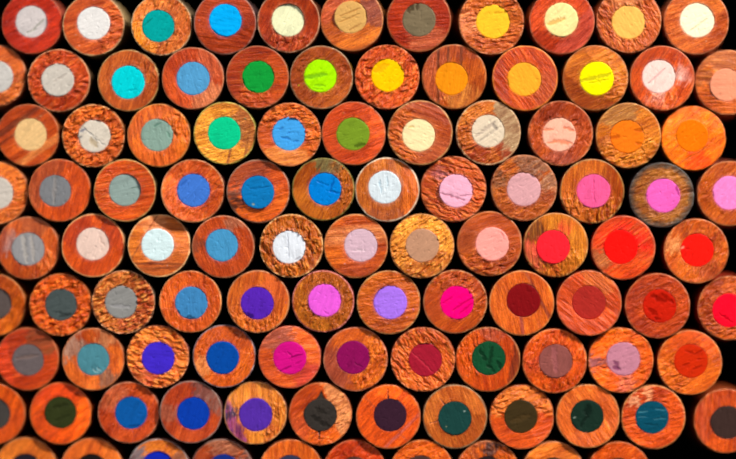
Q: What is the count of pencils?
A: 102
